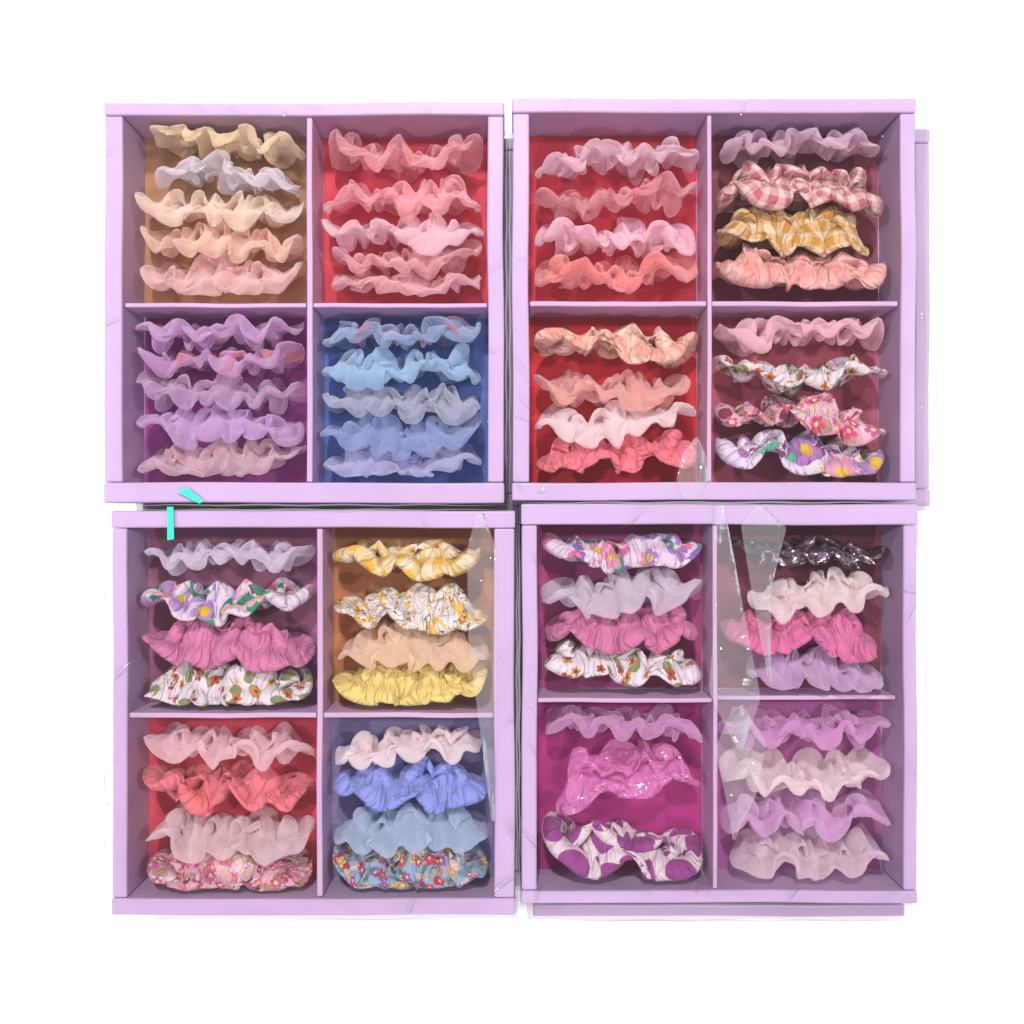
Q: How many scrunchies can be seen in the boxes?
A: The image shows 67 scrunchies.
